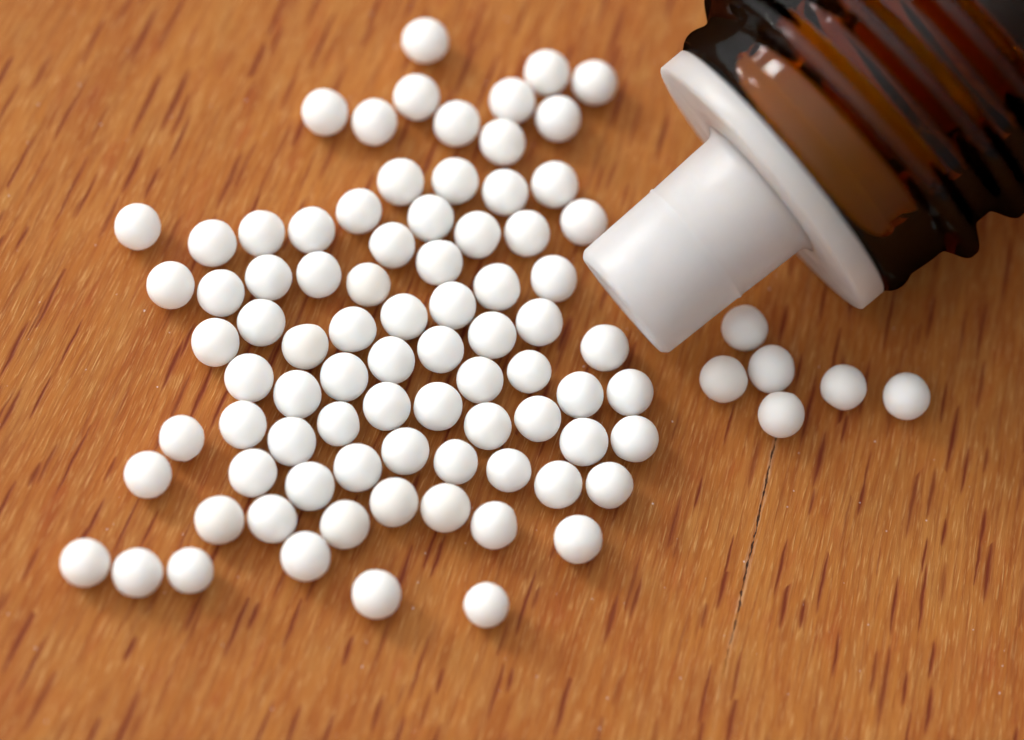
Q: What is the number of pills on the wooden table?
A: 88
